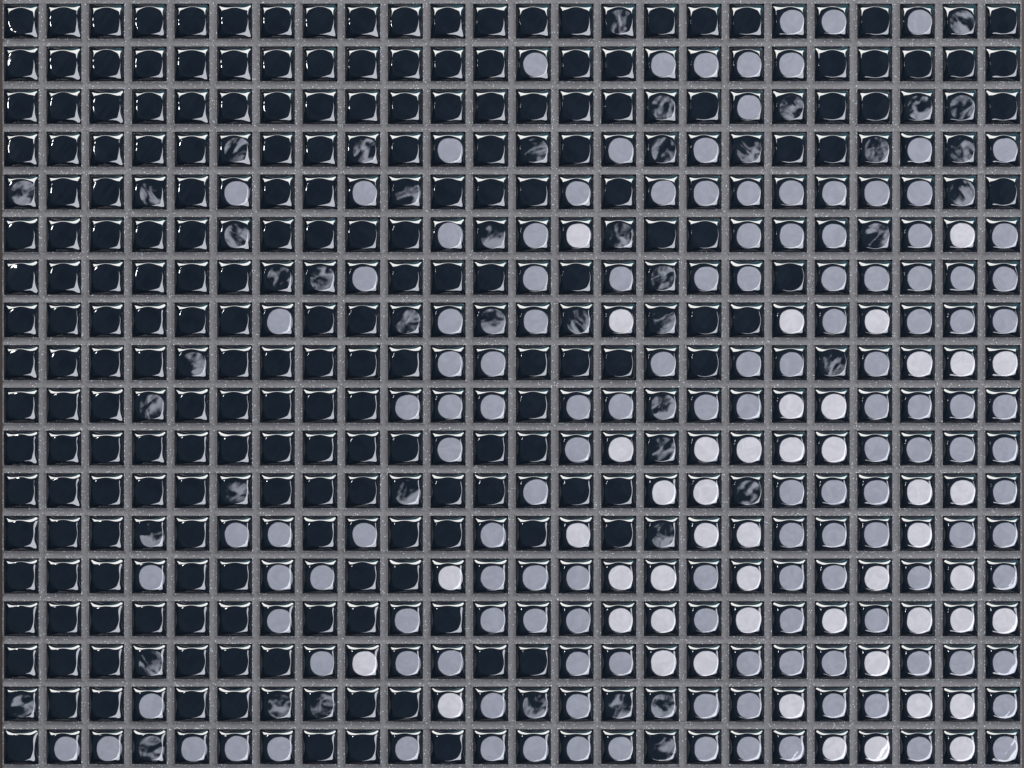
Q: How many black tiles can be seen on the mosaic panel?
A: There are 200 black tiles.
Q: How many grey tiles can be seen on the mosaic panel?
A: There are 138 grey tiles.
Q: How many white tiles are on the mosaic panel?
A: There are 47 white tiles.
